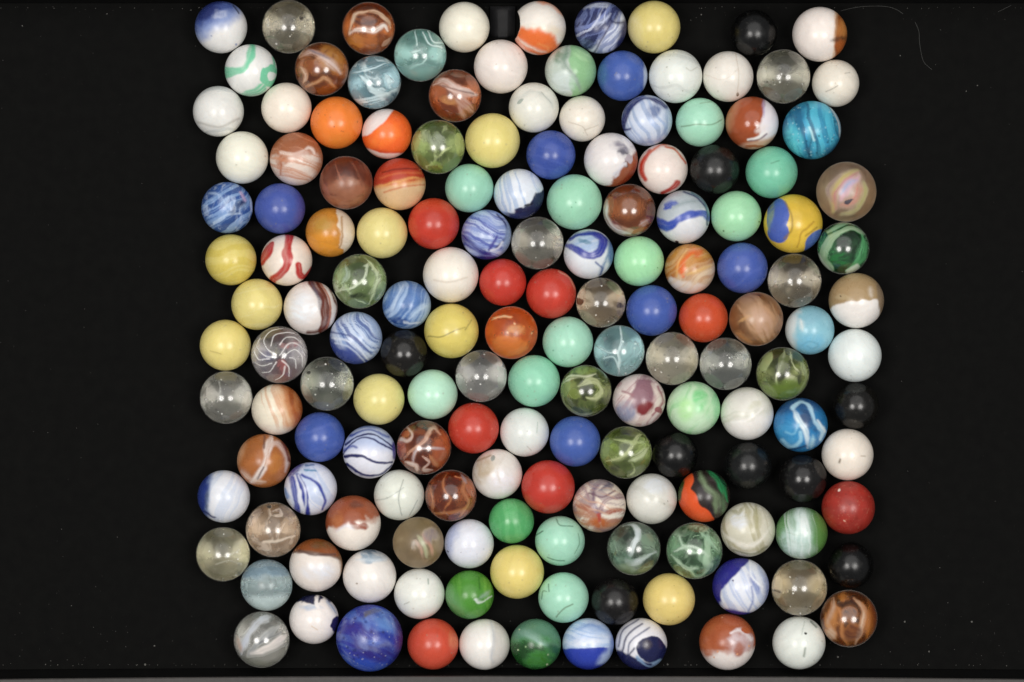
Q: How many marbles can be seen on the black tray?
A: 159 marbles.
